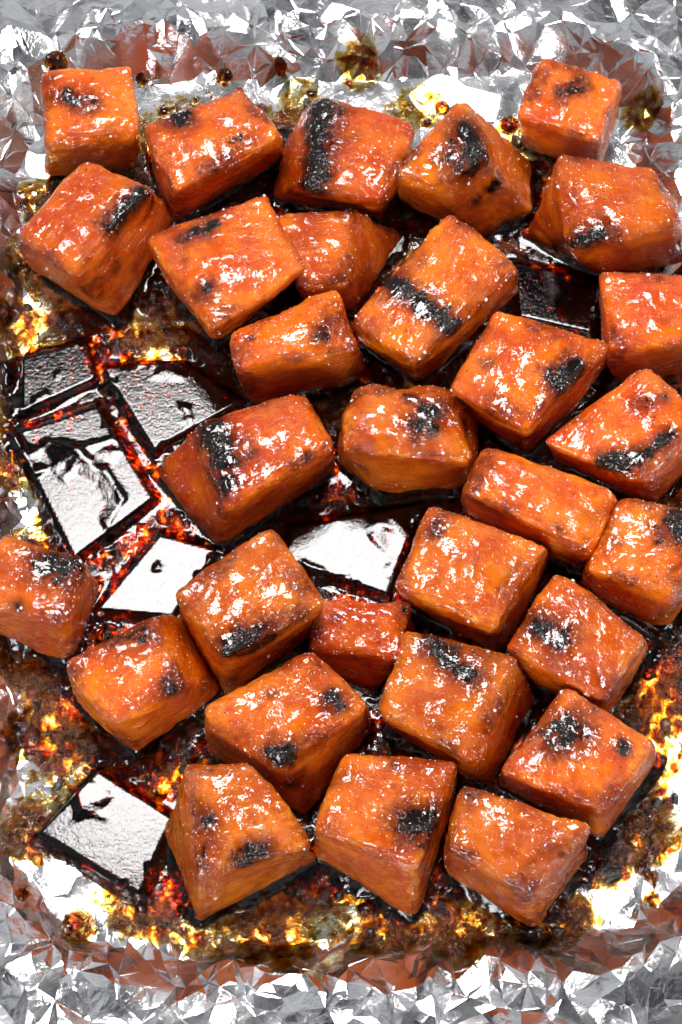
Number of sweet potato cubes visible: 30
